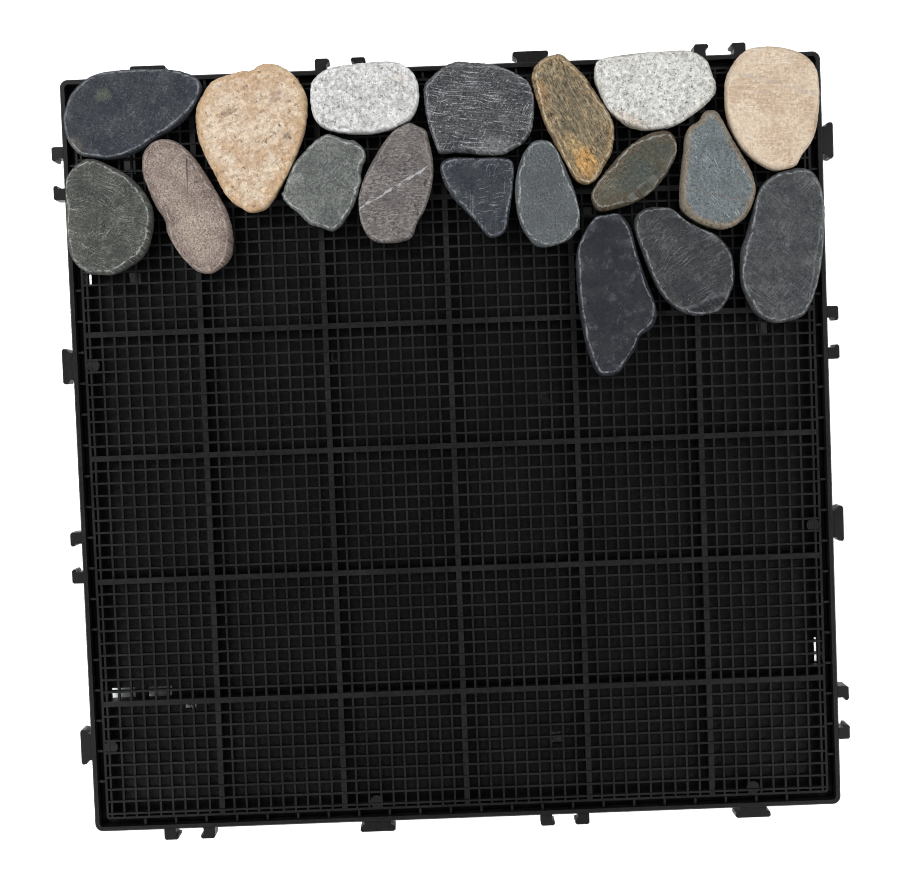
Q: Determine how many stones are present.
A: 18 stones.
